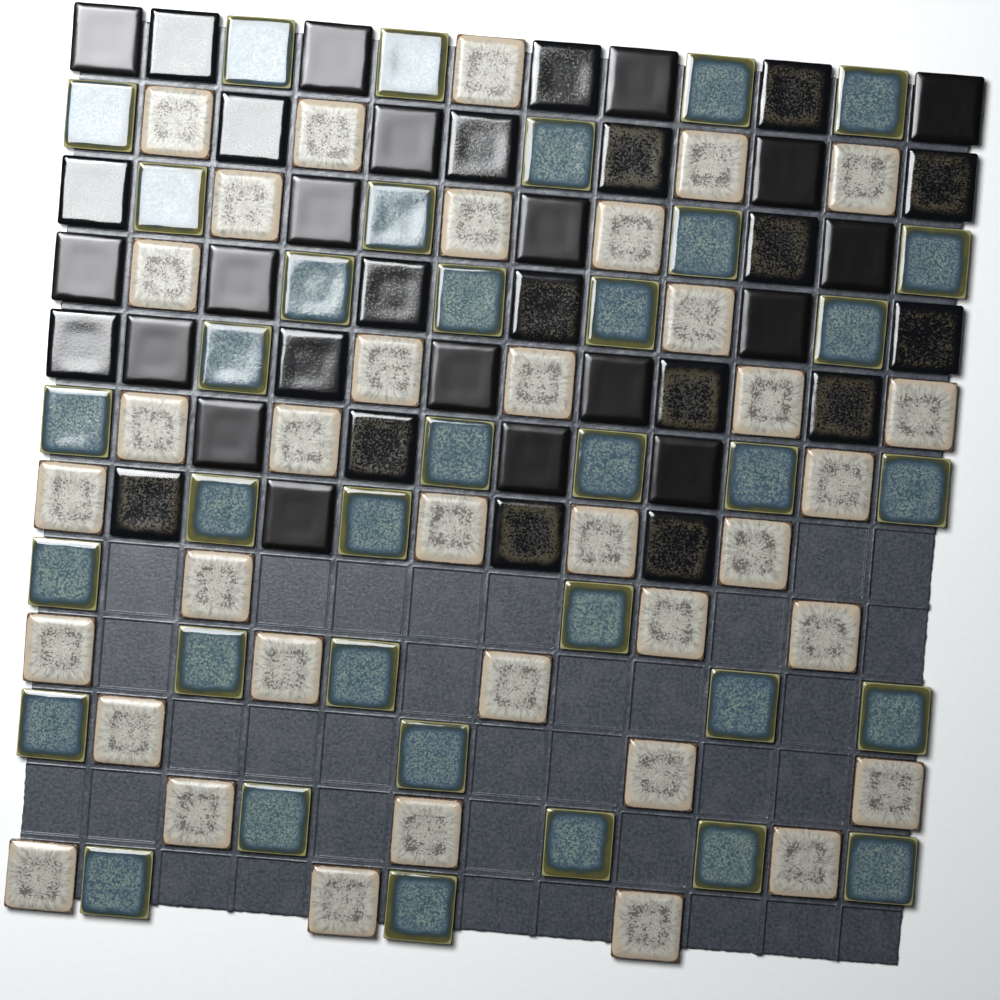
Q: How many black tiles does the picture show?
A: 39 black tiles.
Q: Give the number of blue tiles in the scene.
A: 36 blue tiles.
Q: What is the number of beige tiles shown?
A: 36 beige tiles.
